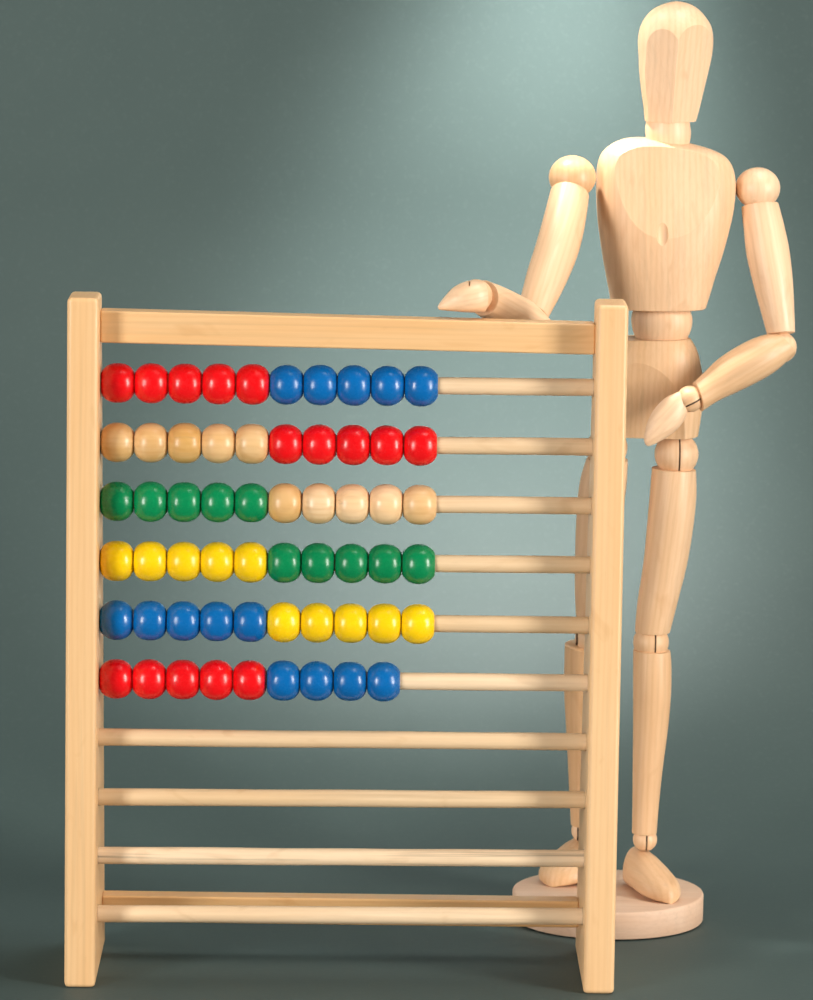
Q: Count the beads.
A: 59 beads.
